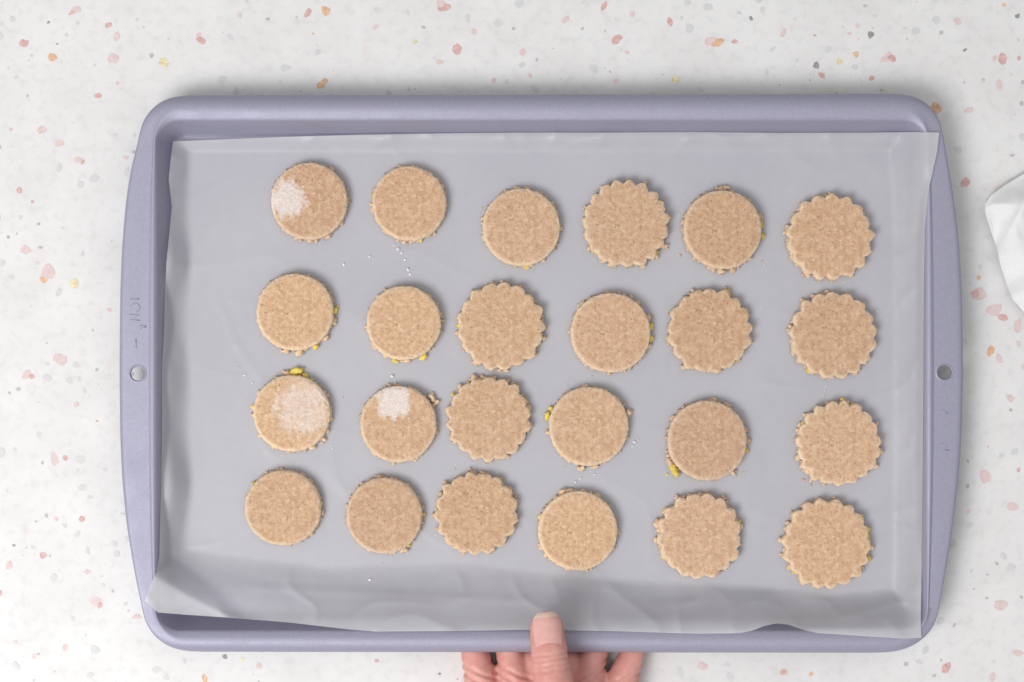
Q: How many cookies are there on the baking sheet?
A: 24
